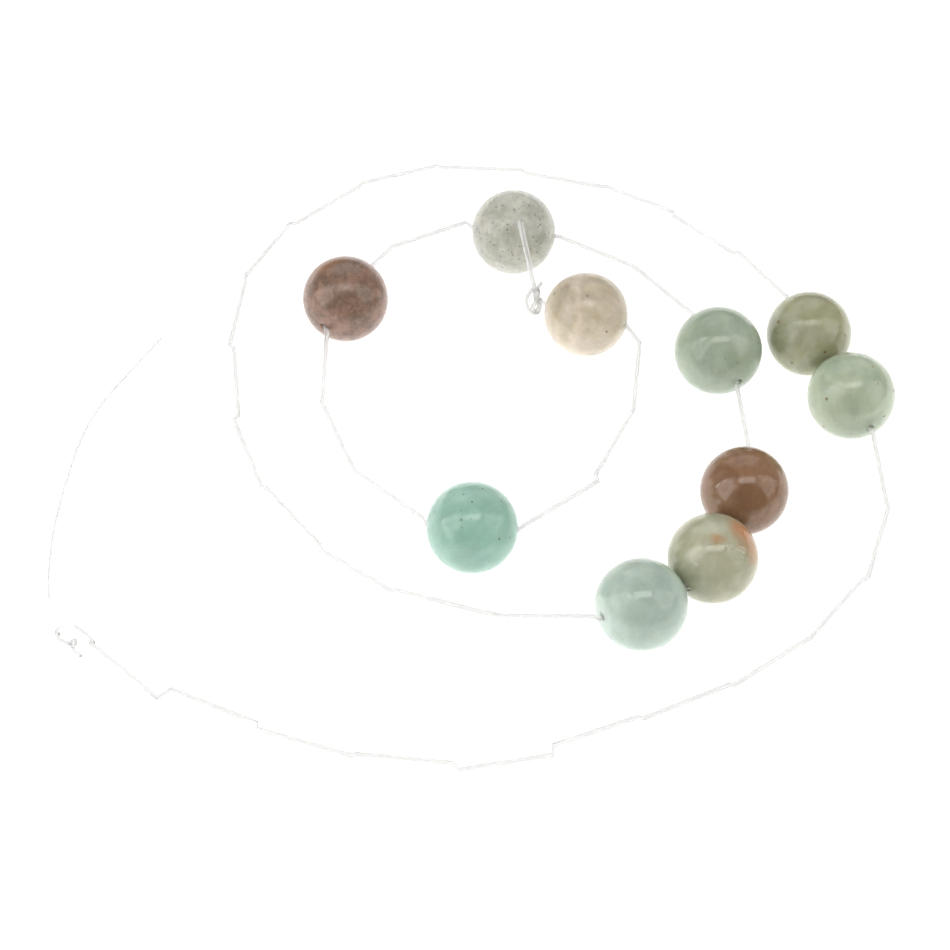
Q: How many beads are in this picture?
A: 10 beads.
